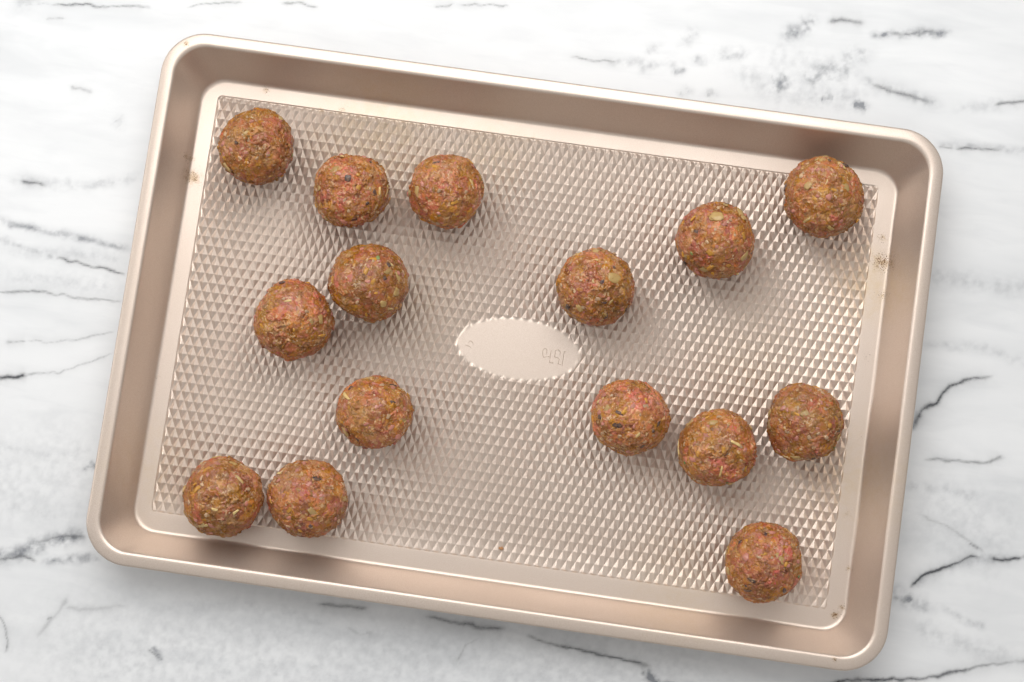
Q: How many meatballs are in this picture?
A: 15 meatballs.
